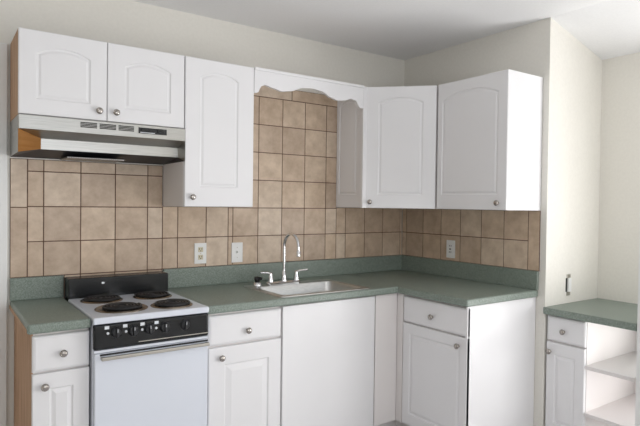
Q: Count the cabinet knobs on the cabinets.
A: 13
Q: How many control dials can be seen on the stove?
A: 5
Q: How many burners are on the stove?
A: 4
